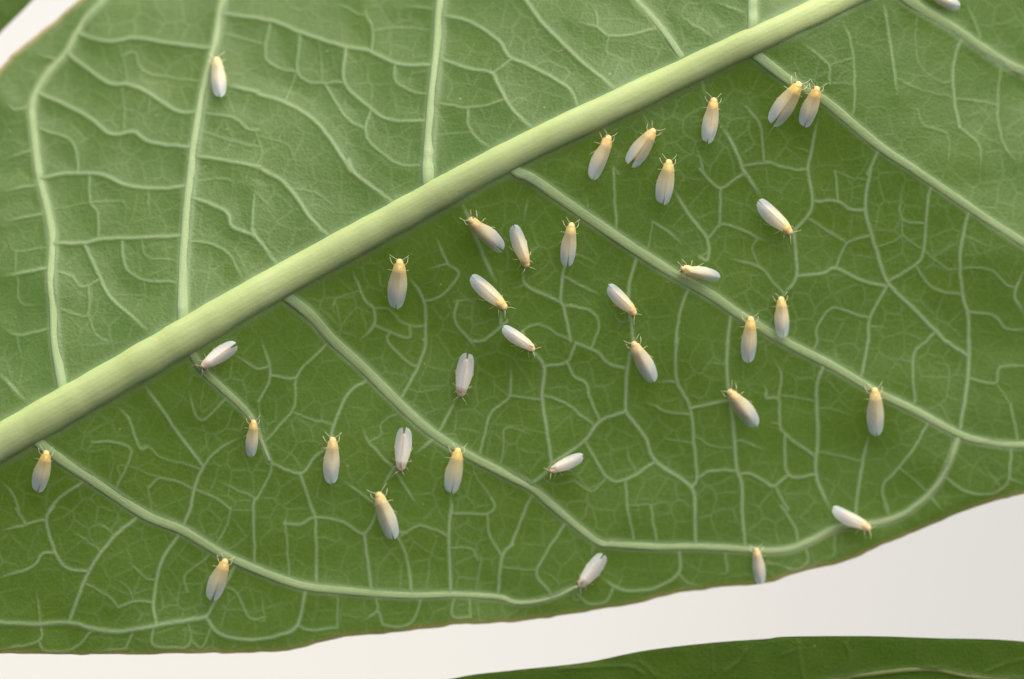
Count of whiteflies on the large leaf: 35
